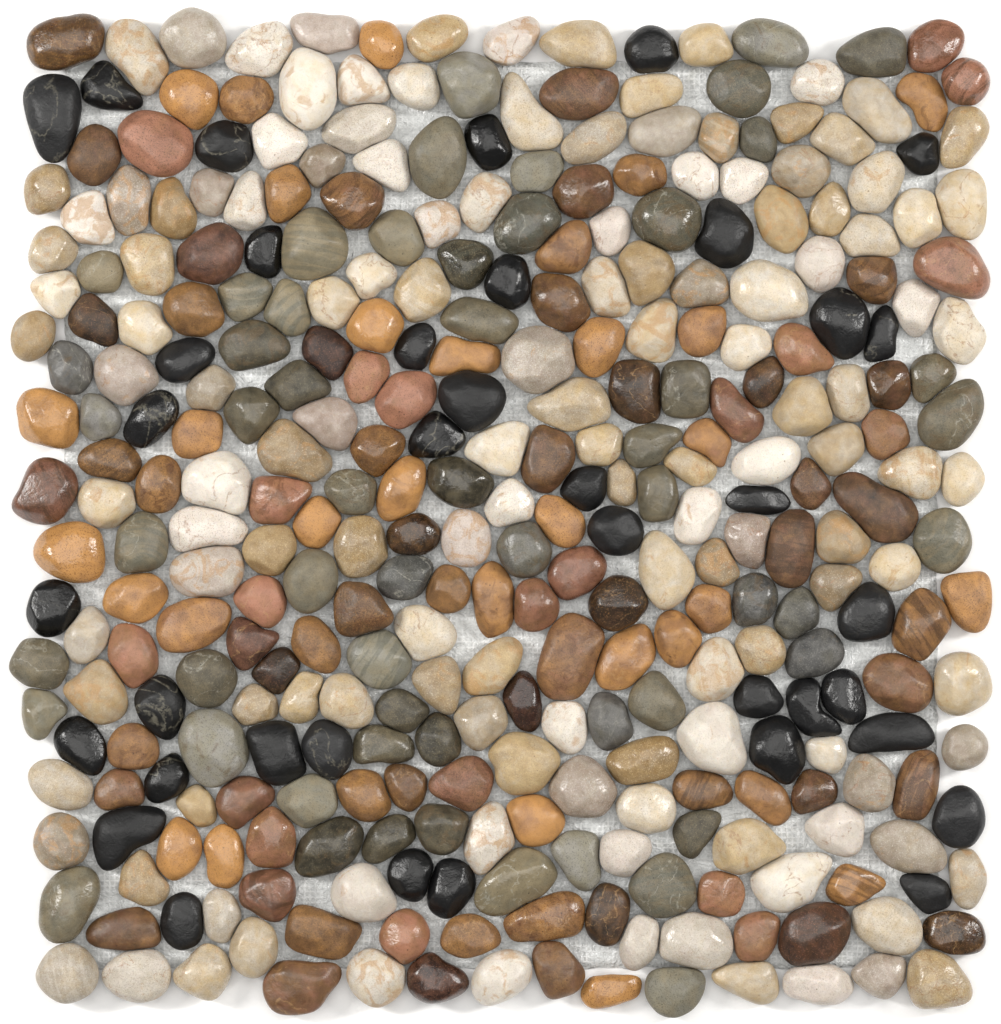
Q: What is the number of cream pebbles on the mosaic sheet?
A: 138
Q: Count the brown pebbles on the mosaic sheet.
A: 102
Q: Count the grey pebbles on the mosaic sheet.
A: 56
